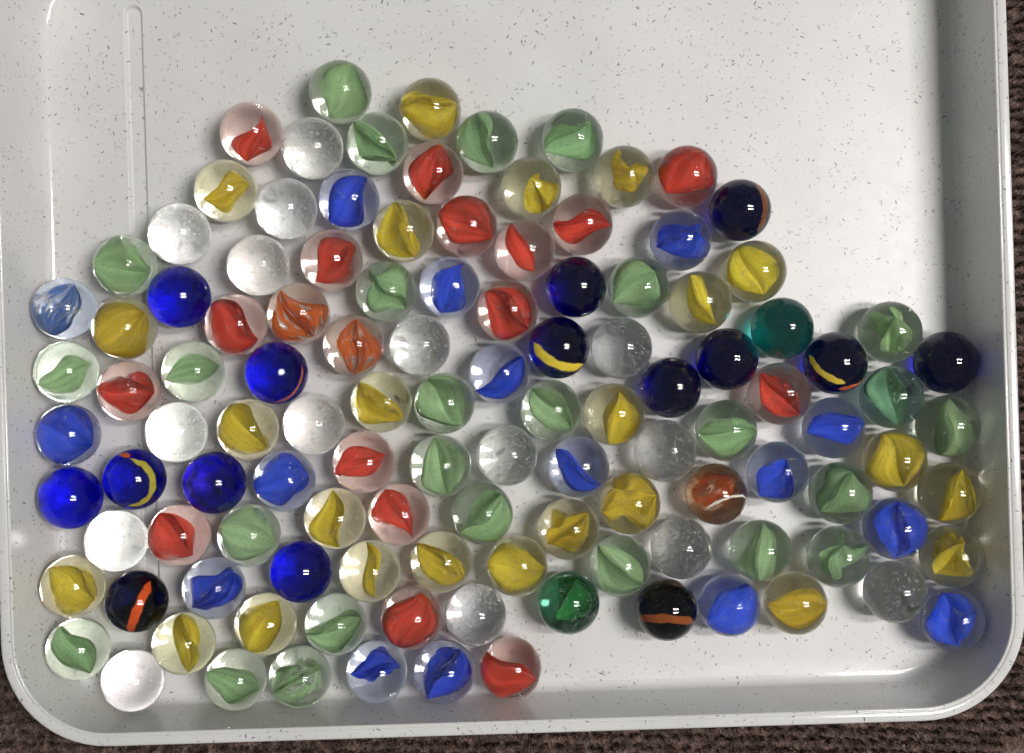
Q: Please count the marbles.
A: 117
